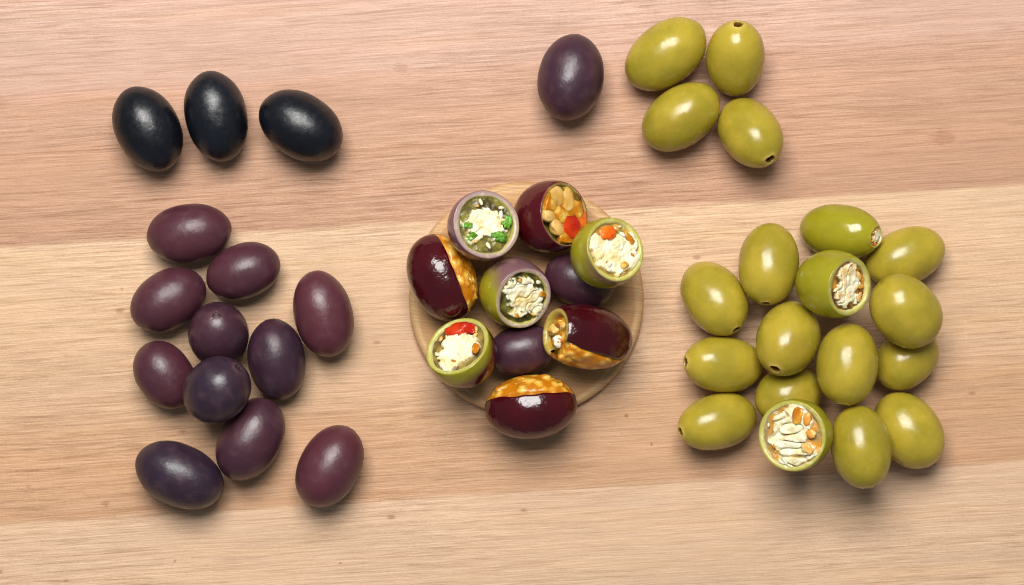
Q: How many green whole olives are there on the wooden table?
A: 16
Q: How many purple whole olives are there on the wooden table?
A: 14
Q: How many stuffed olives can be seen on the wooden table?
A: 11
